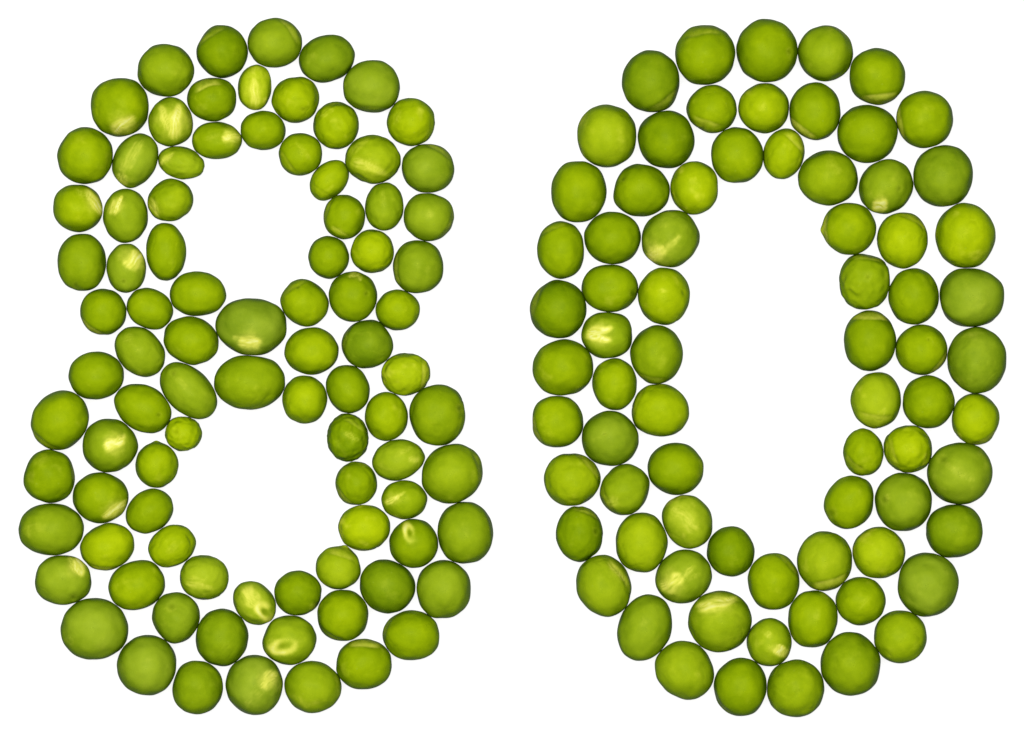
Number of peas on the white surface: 164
